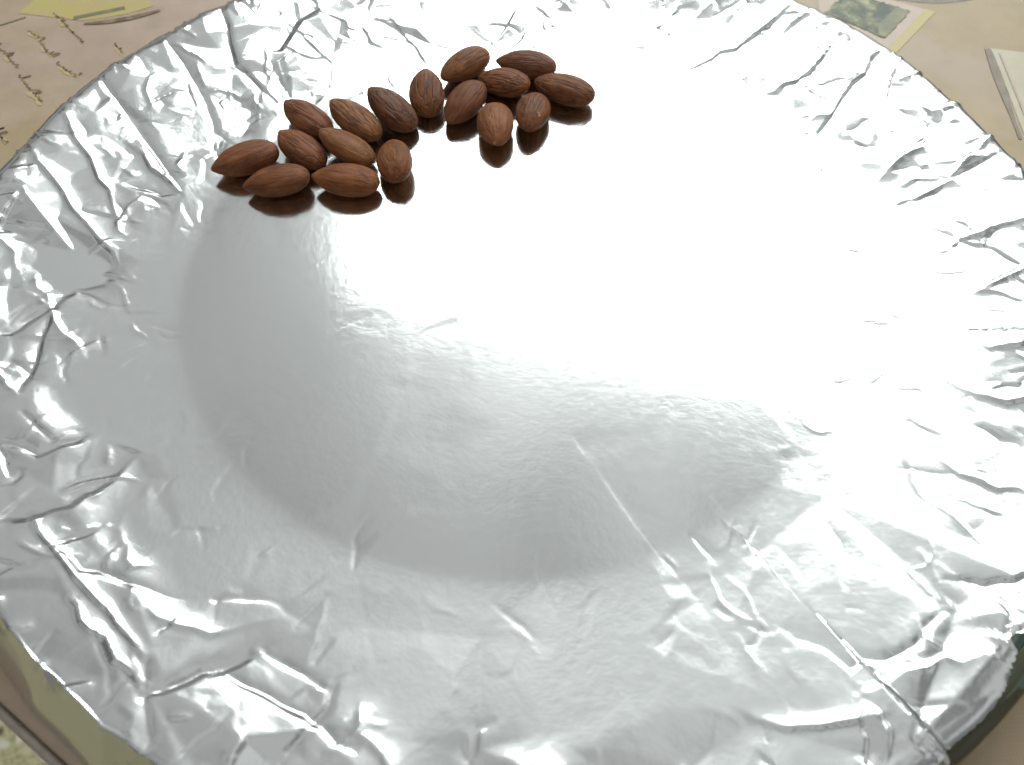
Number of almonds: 17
